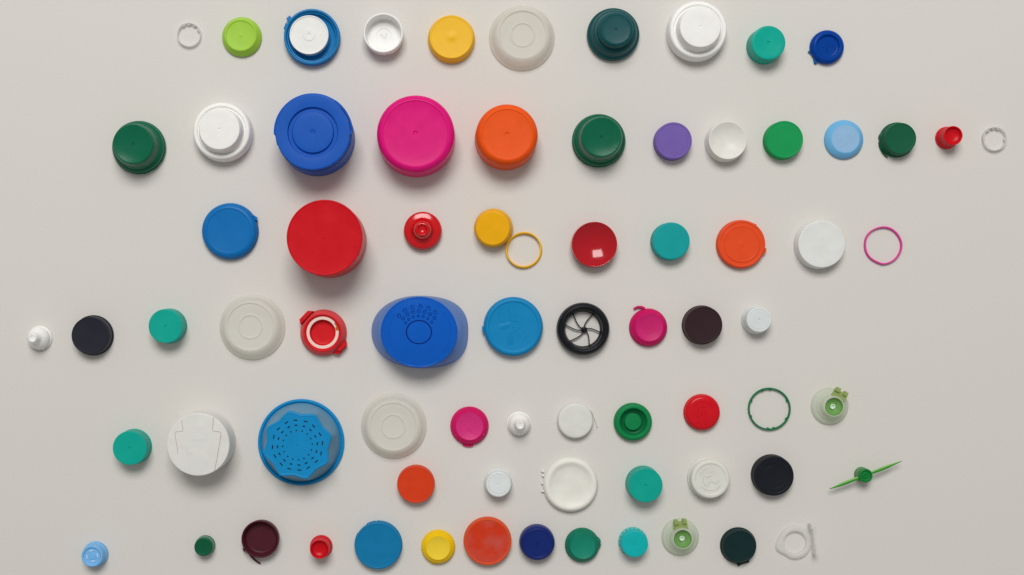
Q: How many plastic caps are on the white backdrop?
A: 68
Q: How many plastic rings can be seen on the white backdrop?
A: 6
